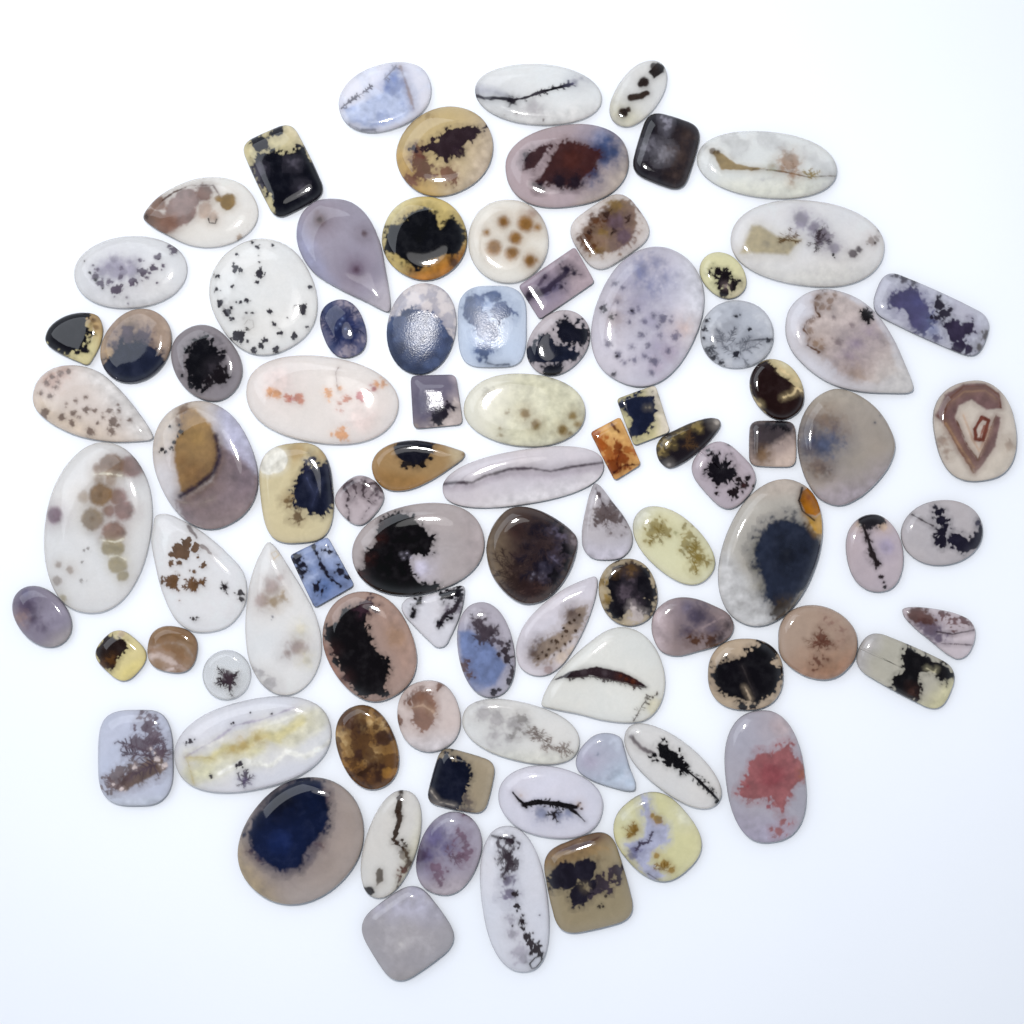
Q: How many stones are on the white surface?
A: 89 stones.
